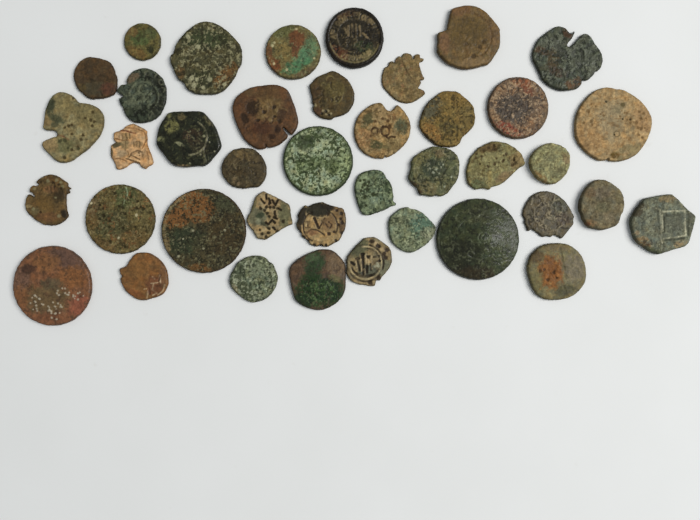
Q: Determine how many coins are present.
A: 40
